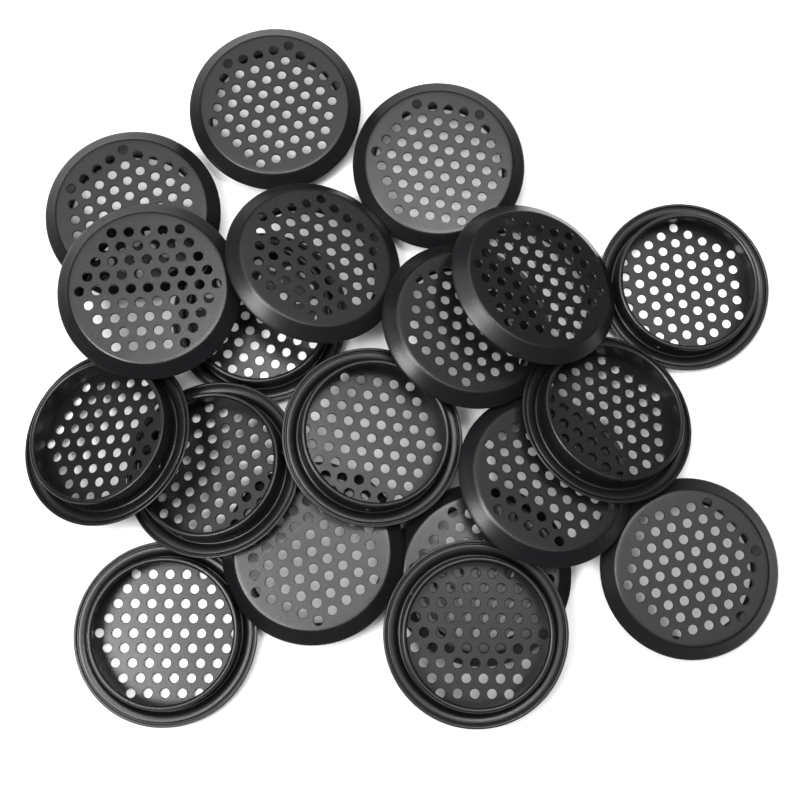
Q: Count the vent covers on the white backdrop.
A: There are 19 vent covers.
